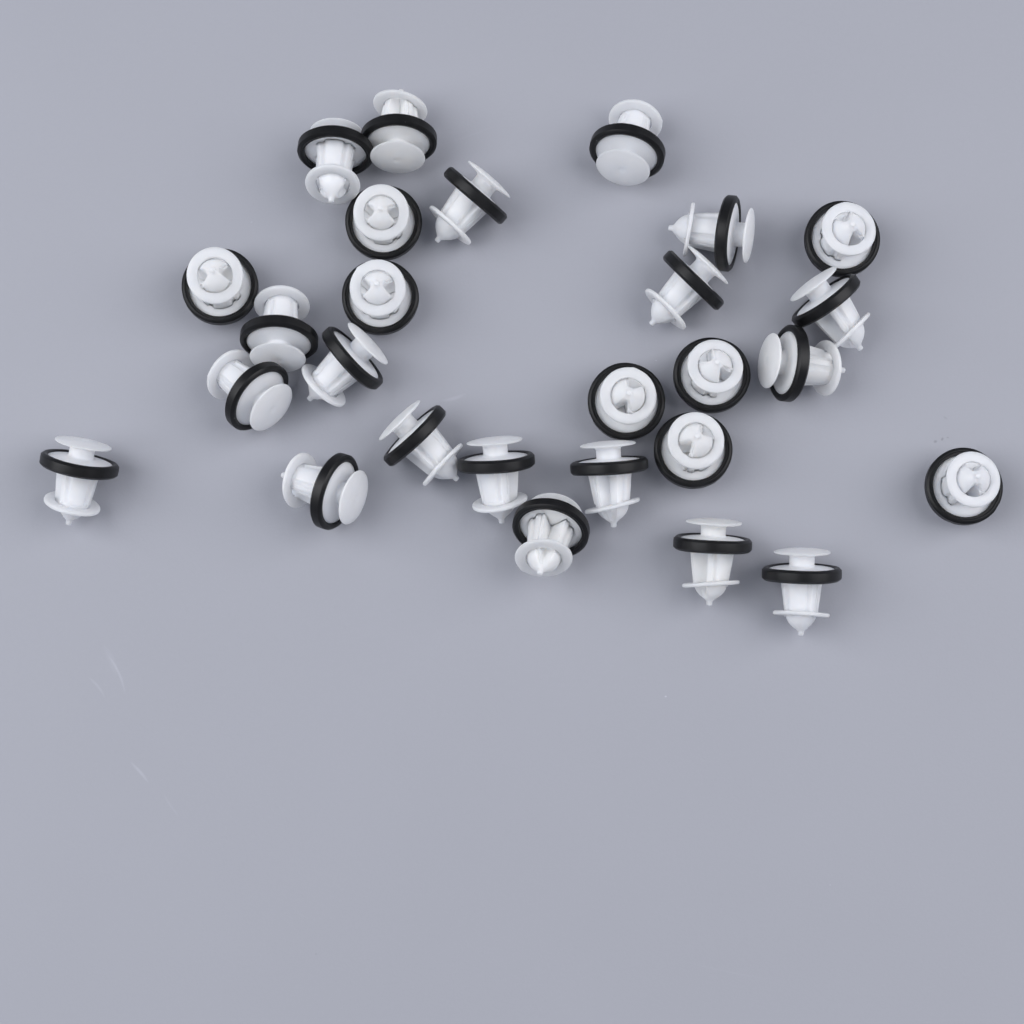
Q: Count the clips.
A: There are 27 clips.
